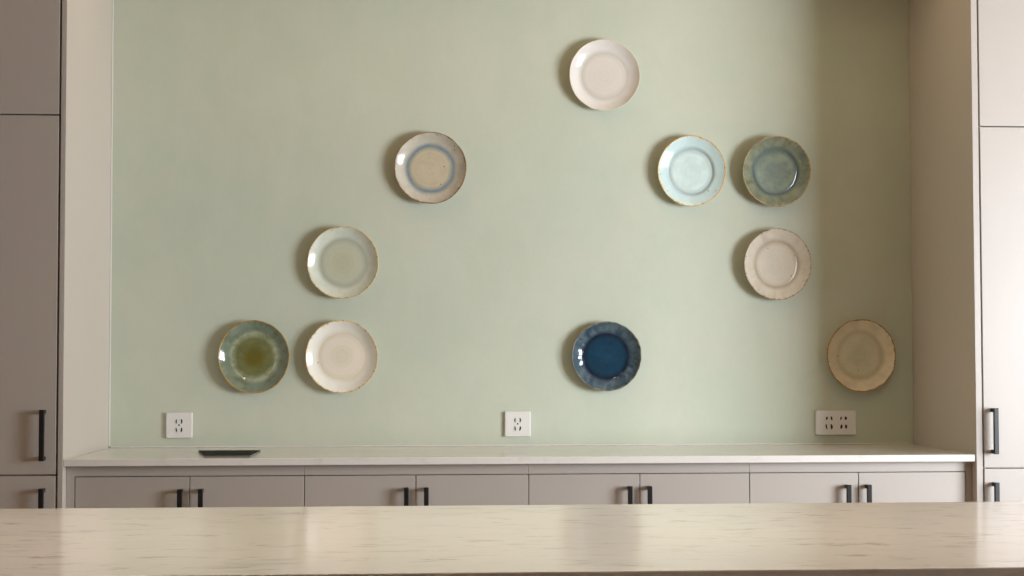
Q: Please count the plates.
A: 10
